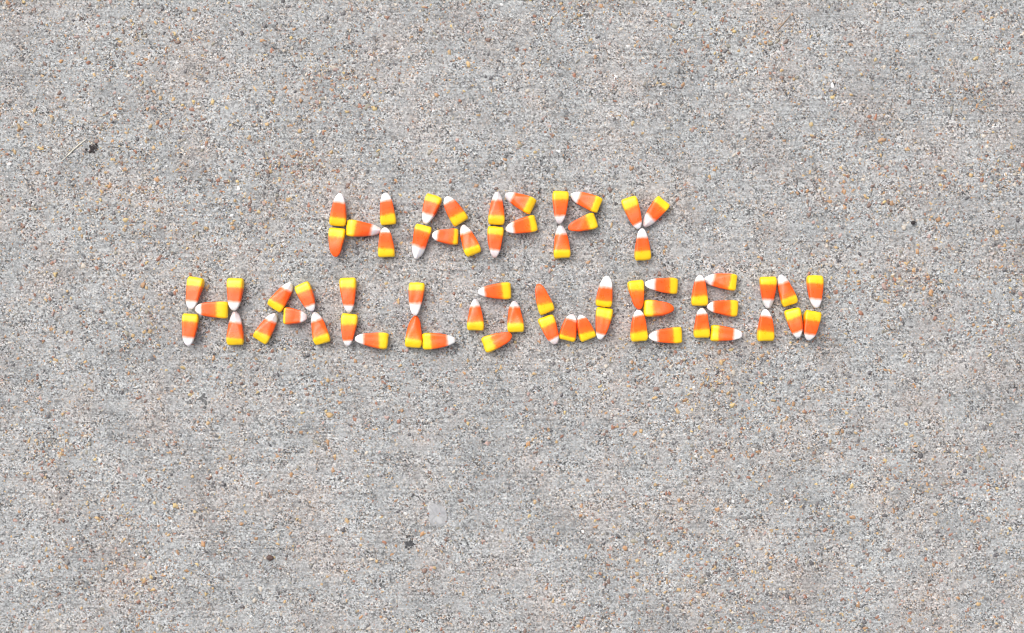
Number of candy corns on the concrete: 63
